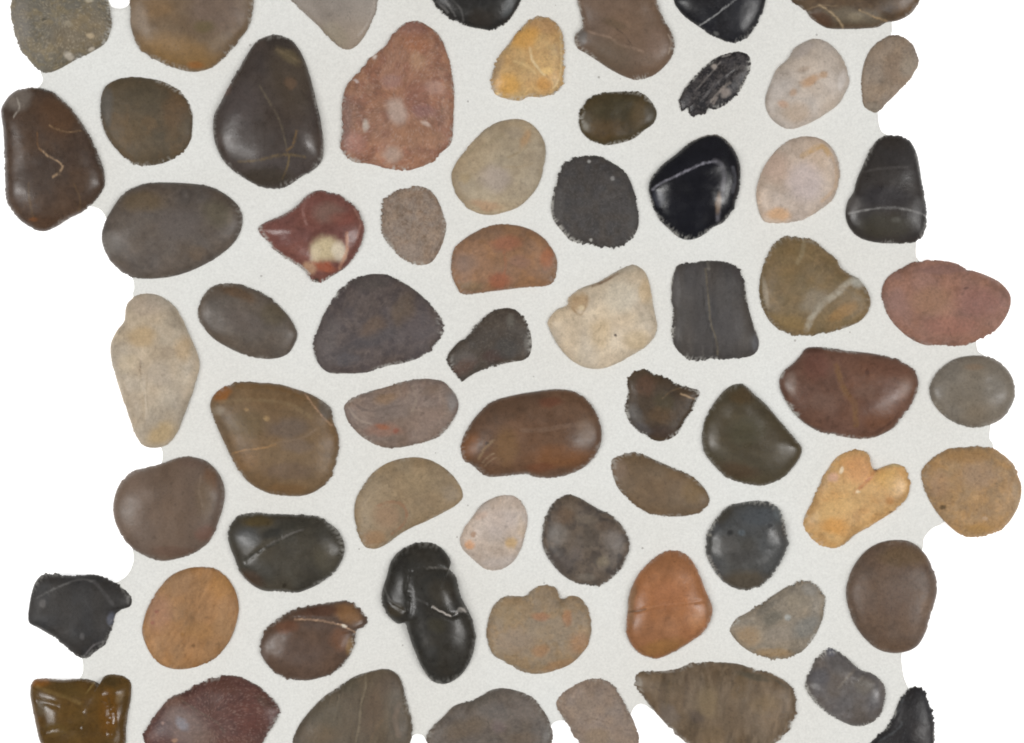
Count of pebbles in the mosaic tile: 65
